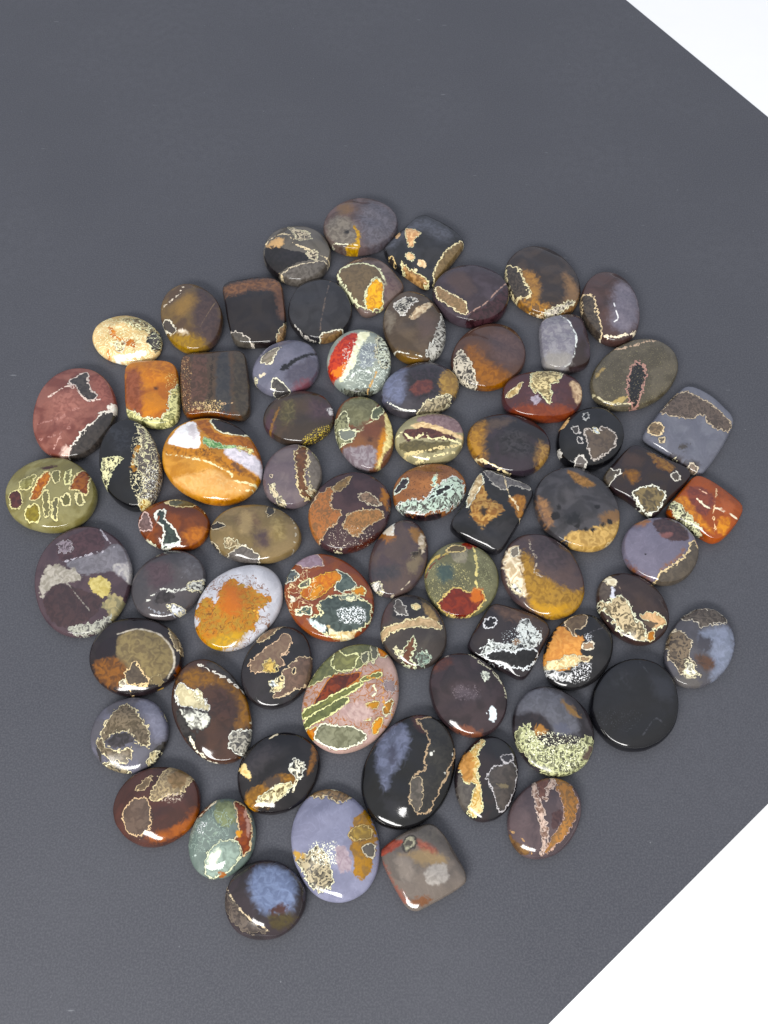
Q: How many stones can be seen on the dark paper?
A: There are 70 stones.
